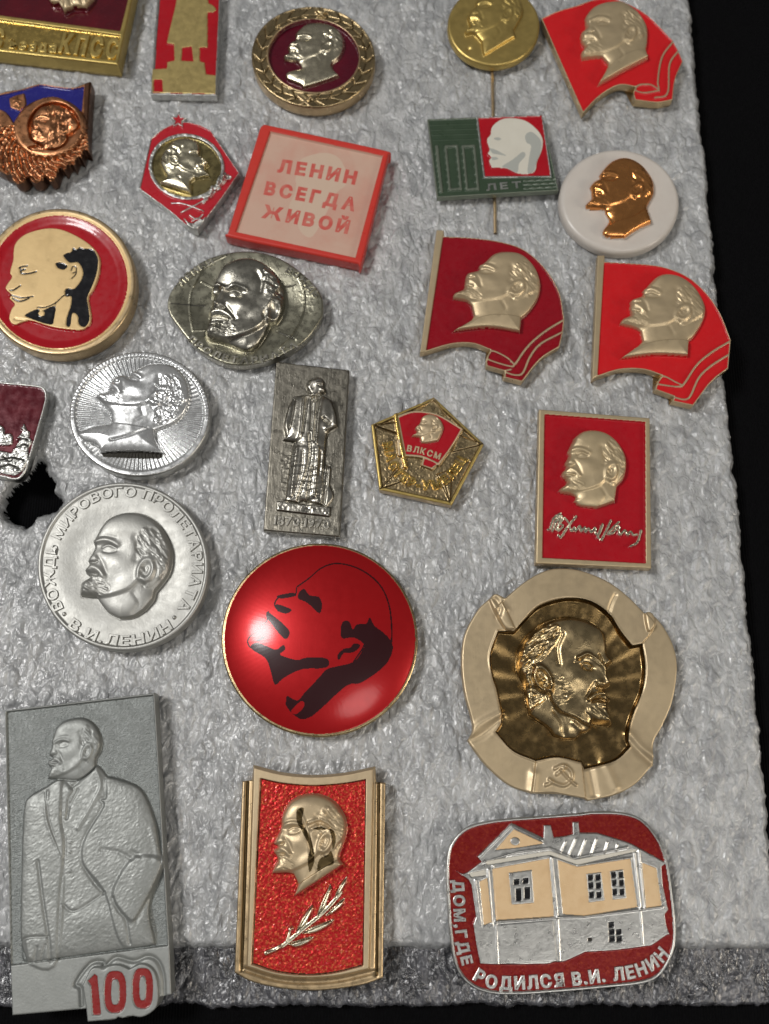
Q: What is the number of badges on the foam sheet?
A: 25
